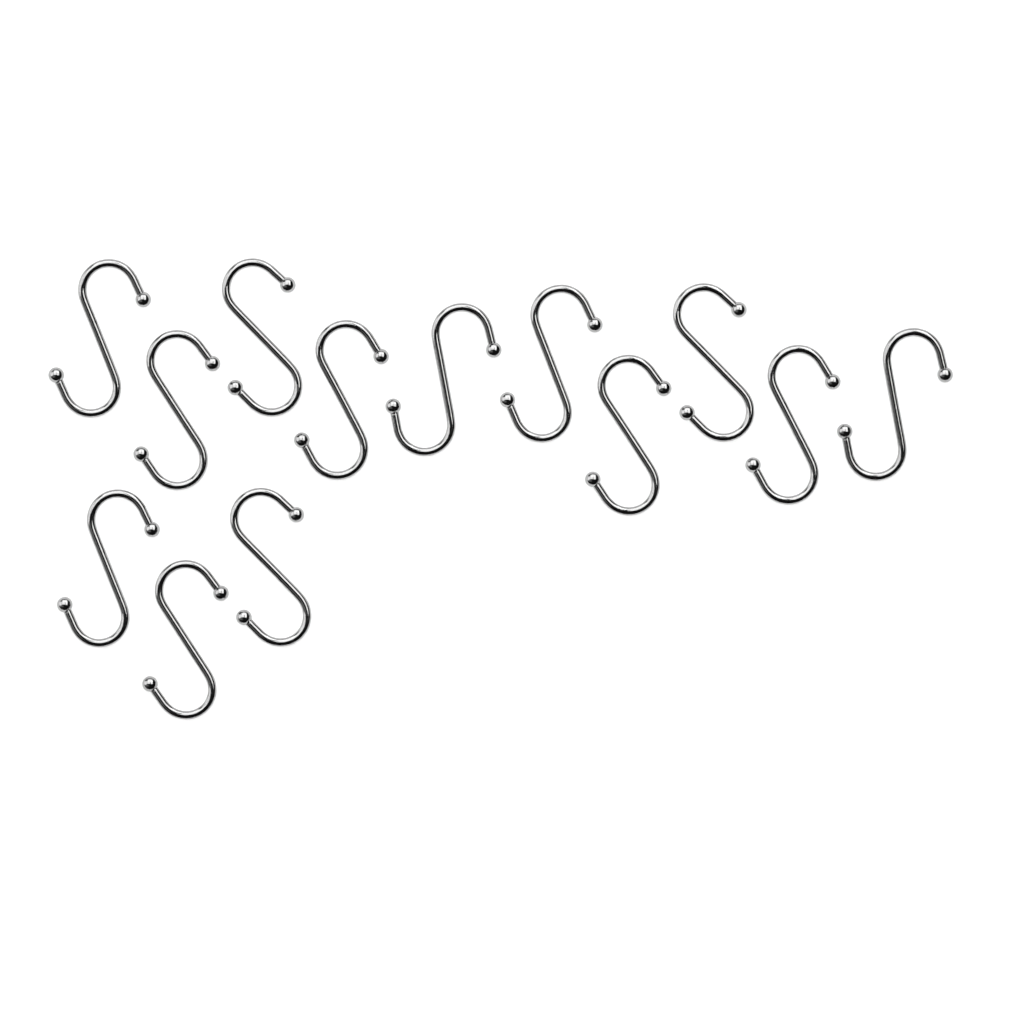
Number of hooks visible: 13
